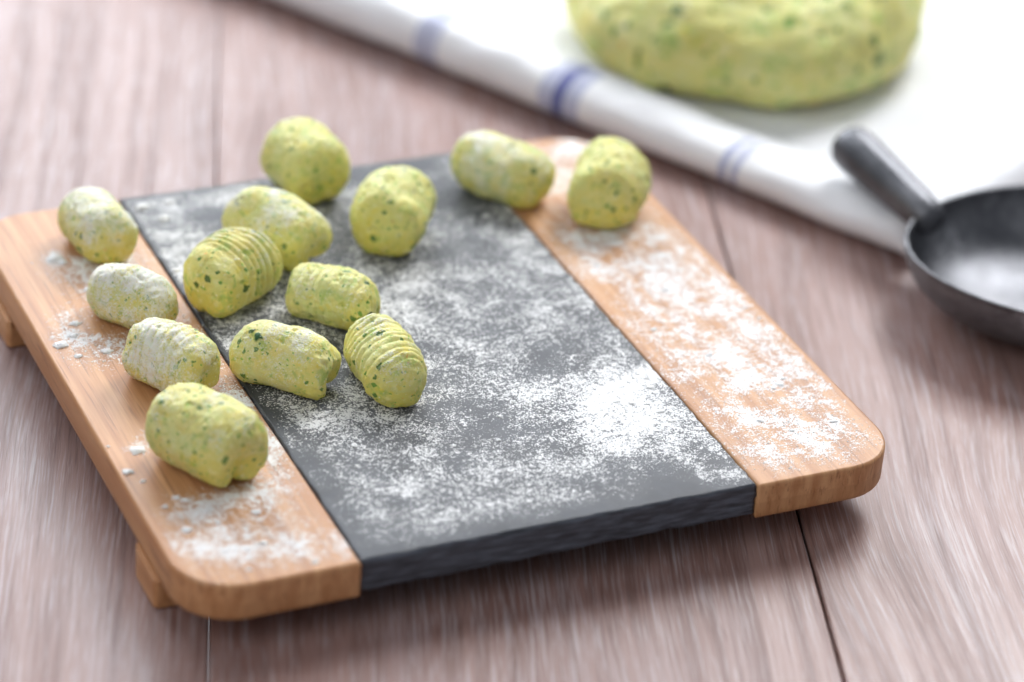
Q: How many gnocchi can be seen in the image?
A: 13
